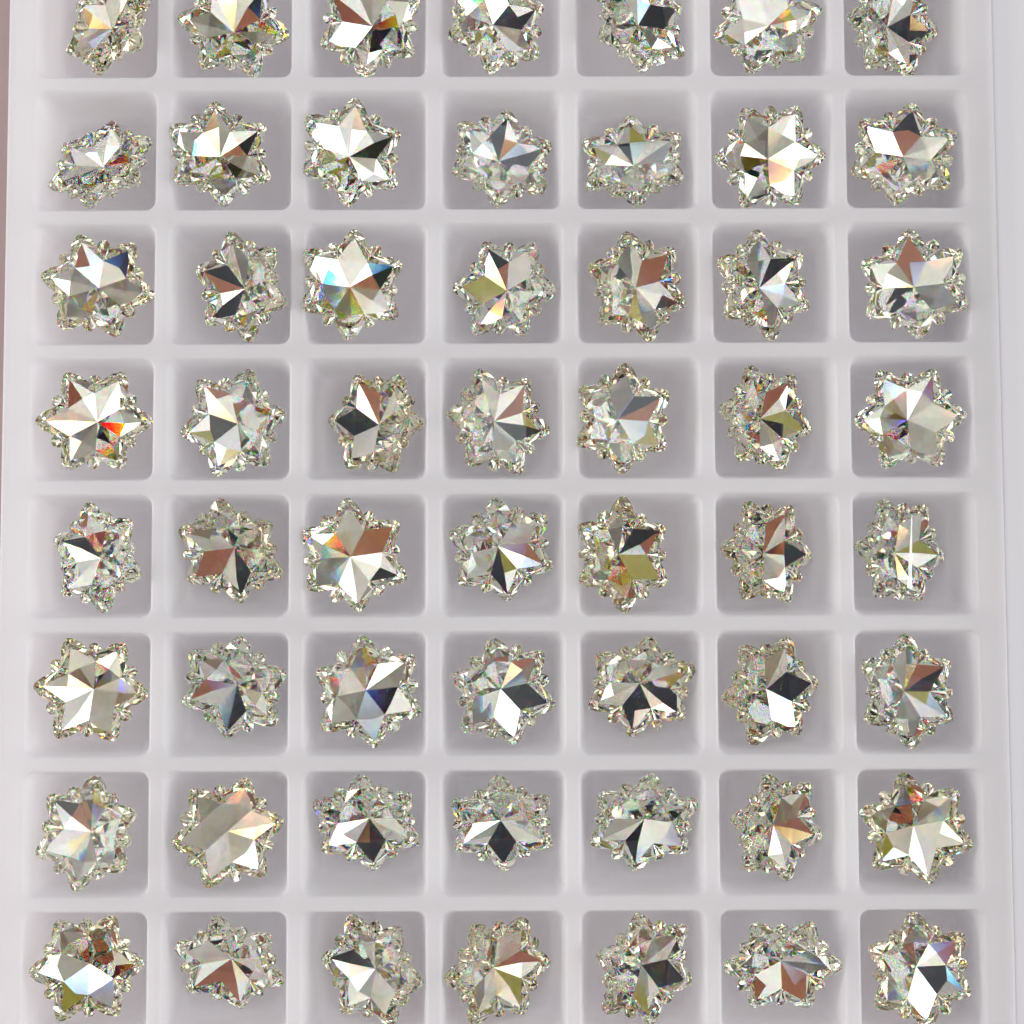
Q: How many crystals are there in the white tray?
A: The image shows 56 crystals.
